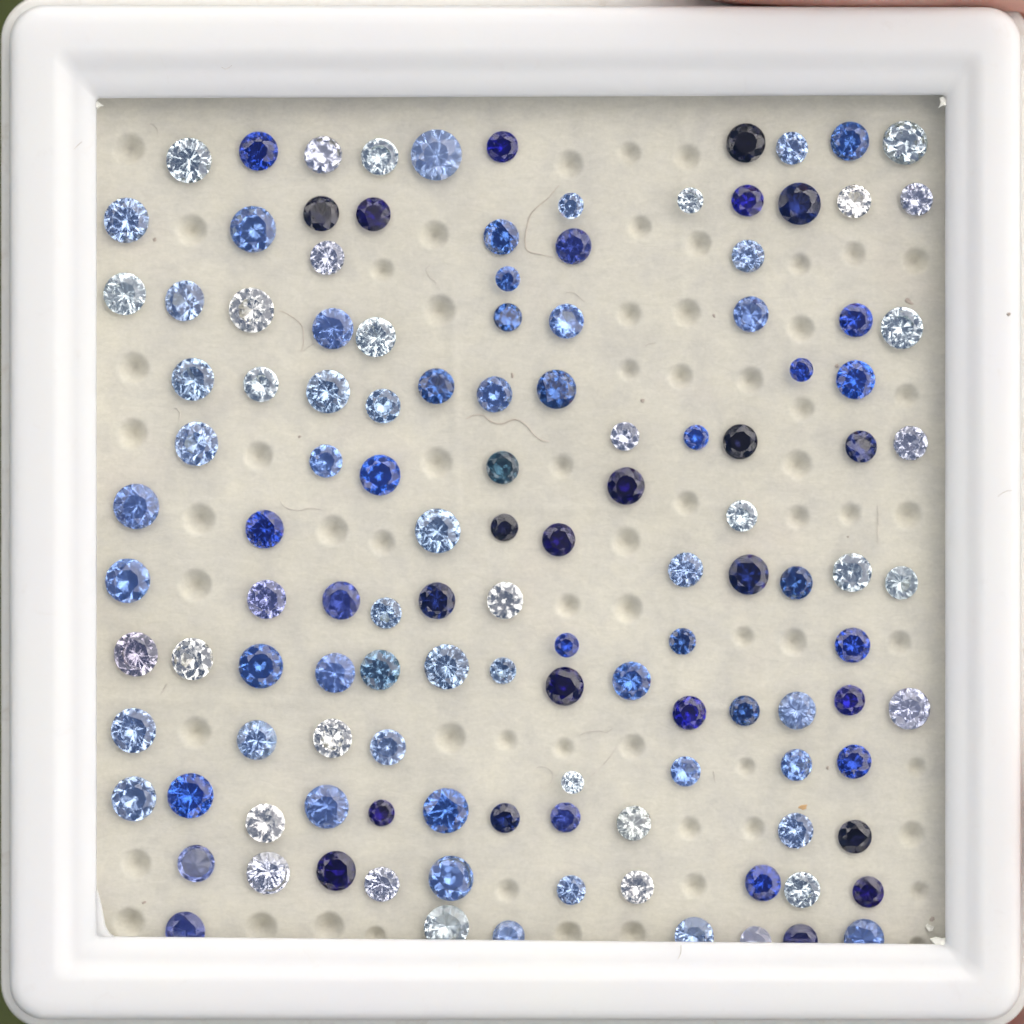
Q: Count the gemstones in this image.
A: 124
